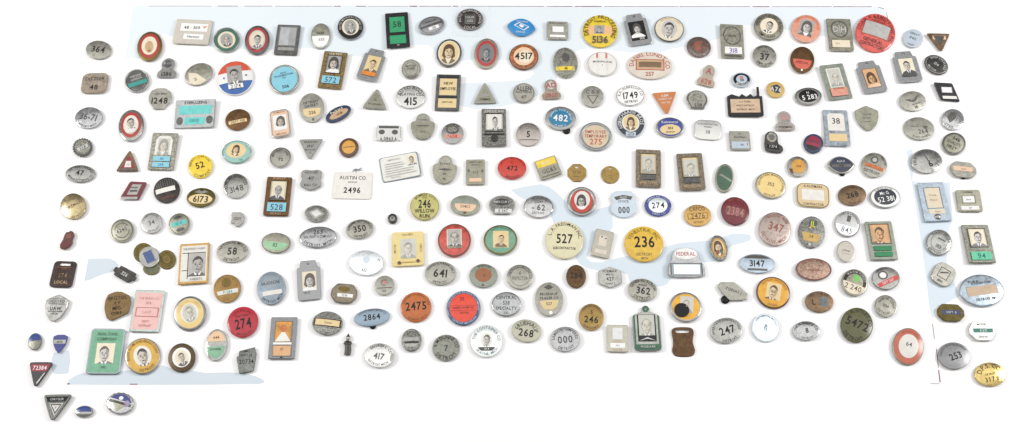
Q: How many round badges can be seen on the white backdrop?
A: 148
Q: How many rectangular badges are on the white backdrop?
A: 42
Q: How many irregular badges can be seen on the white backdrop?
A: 36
